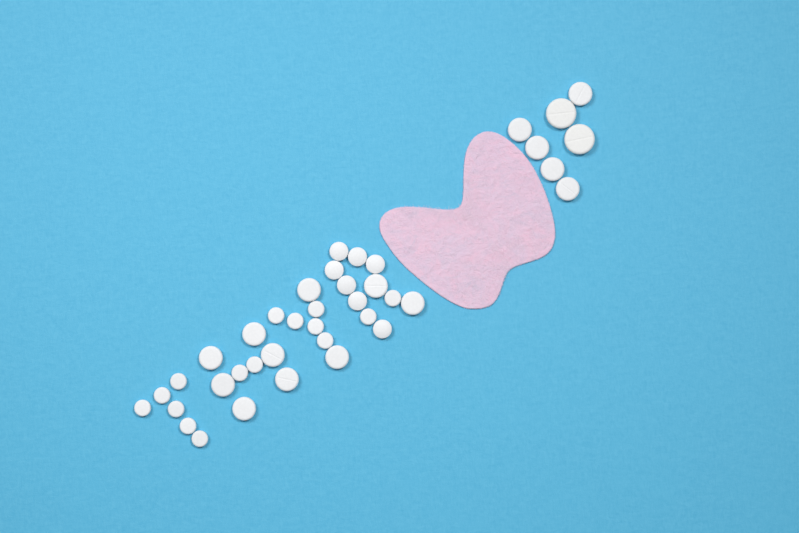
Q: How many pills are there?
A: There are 39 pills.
